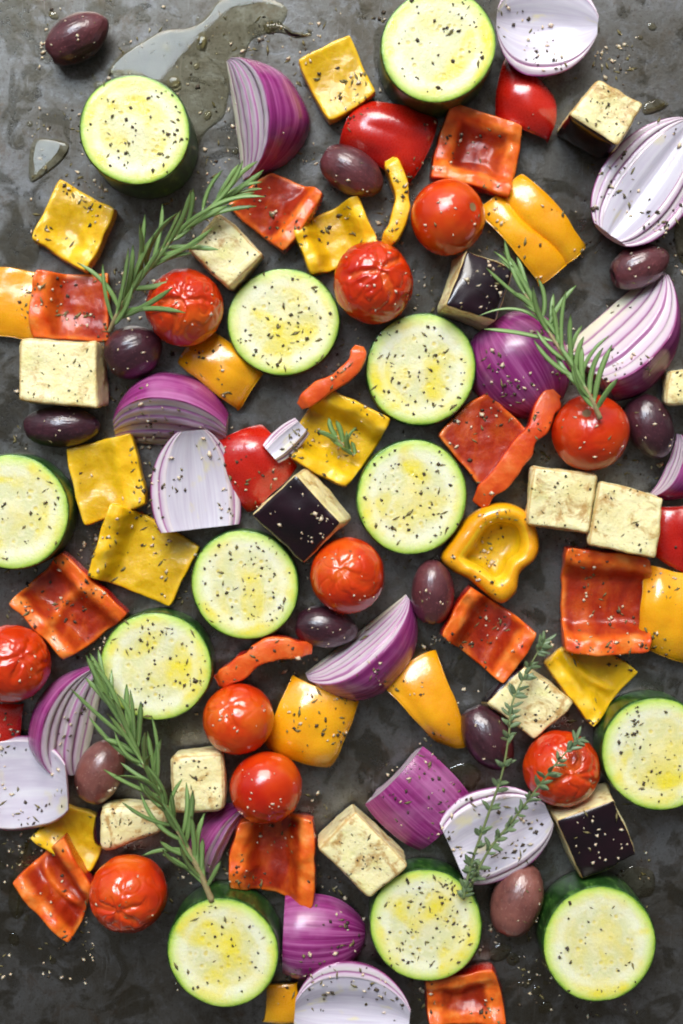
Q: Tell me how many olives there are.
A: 11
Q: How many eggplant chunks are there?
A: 13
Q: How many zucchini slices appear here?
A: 12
